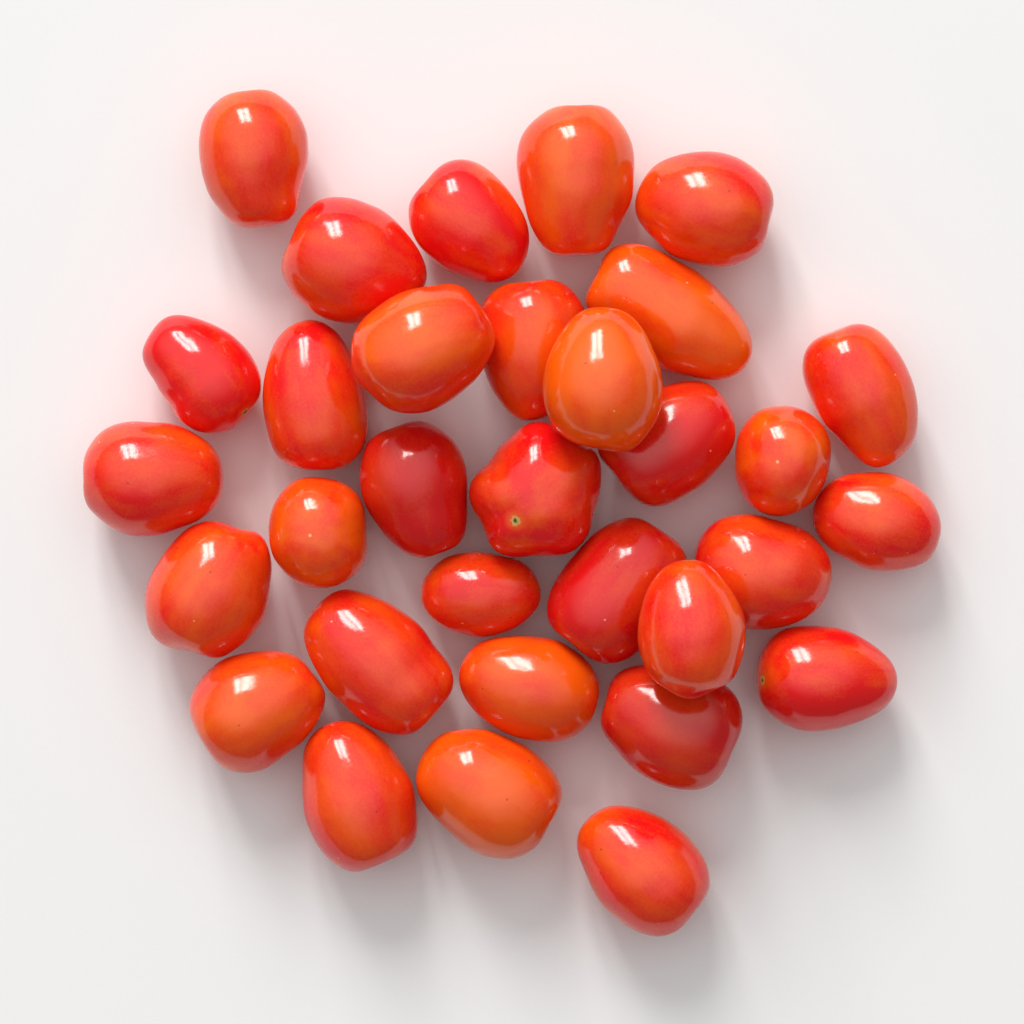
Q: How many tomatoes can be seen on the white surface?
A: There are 32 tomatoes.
